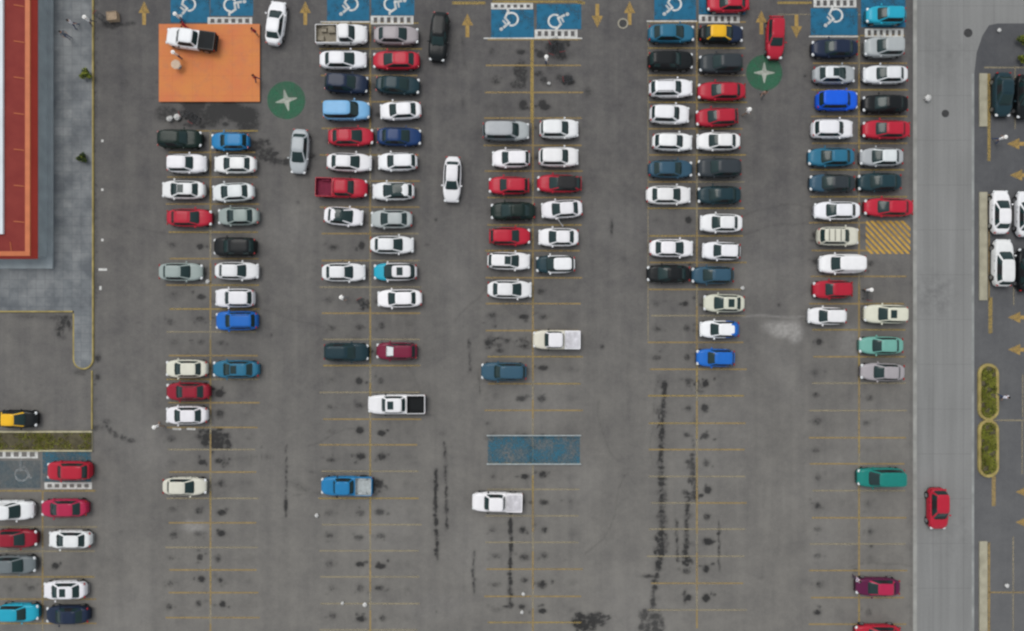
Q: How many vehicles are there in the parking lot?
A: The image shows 129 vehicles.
